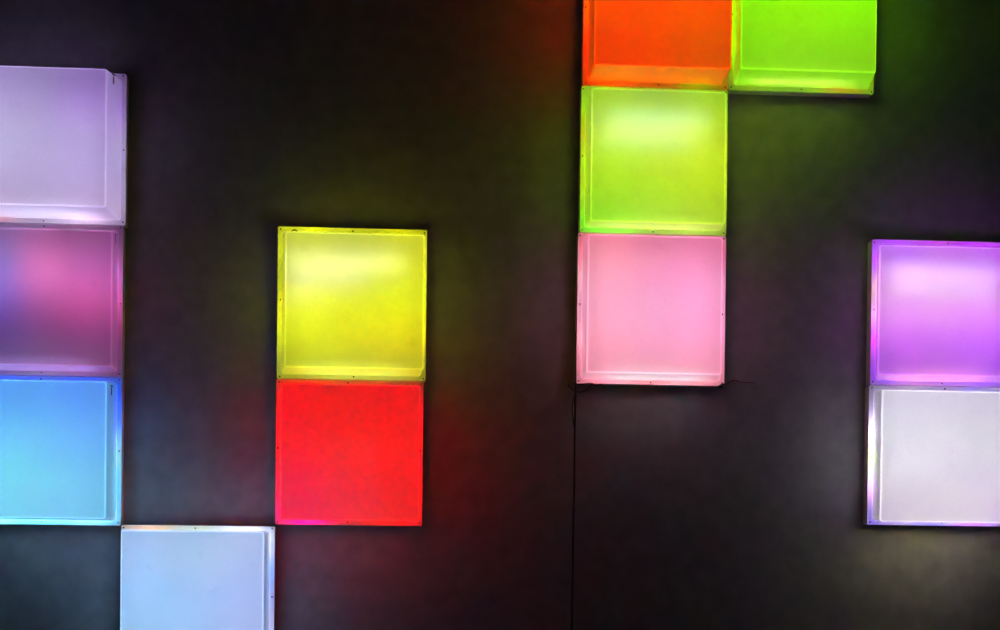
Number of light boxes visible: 12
